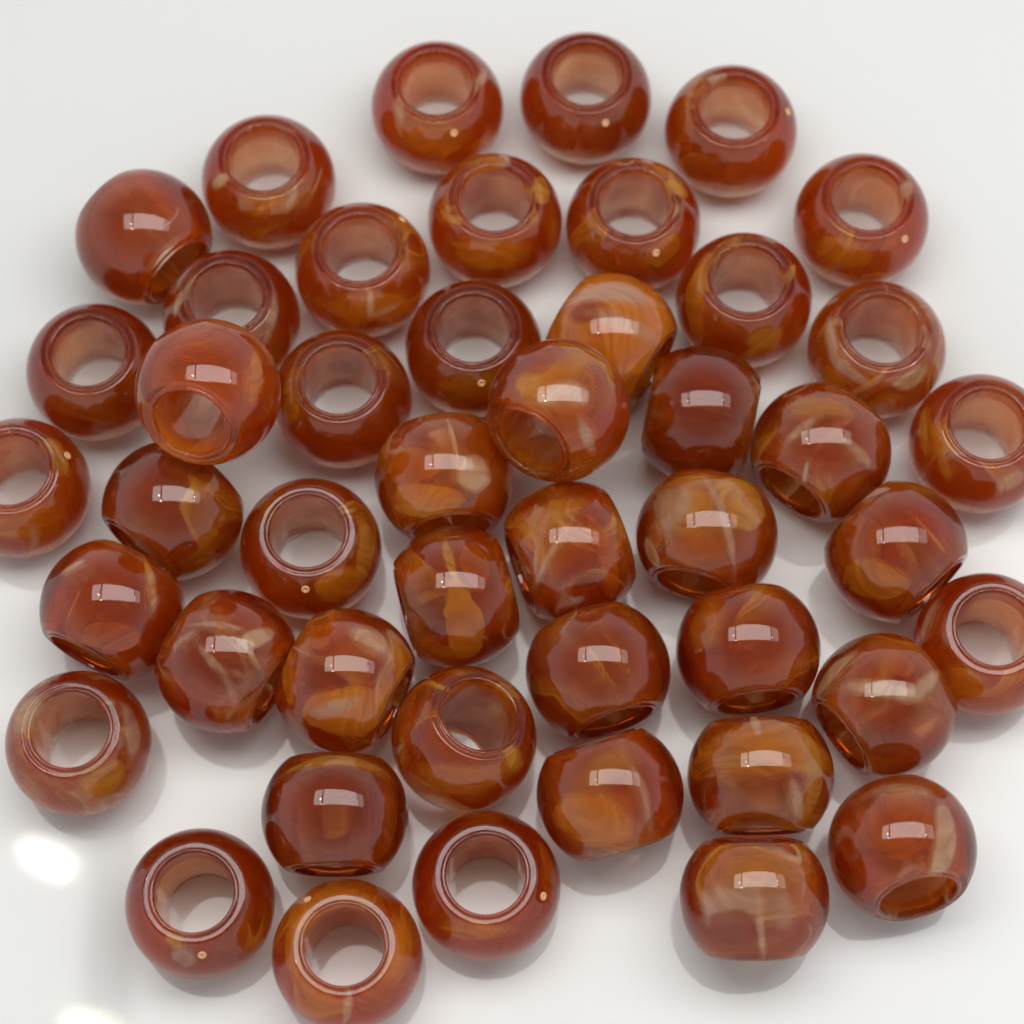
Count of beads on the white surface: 46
